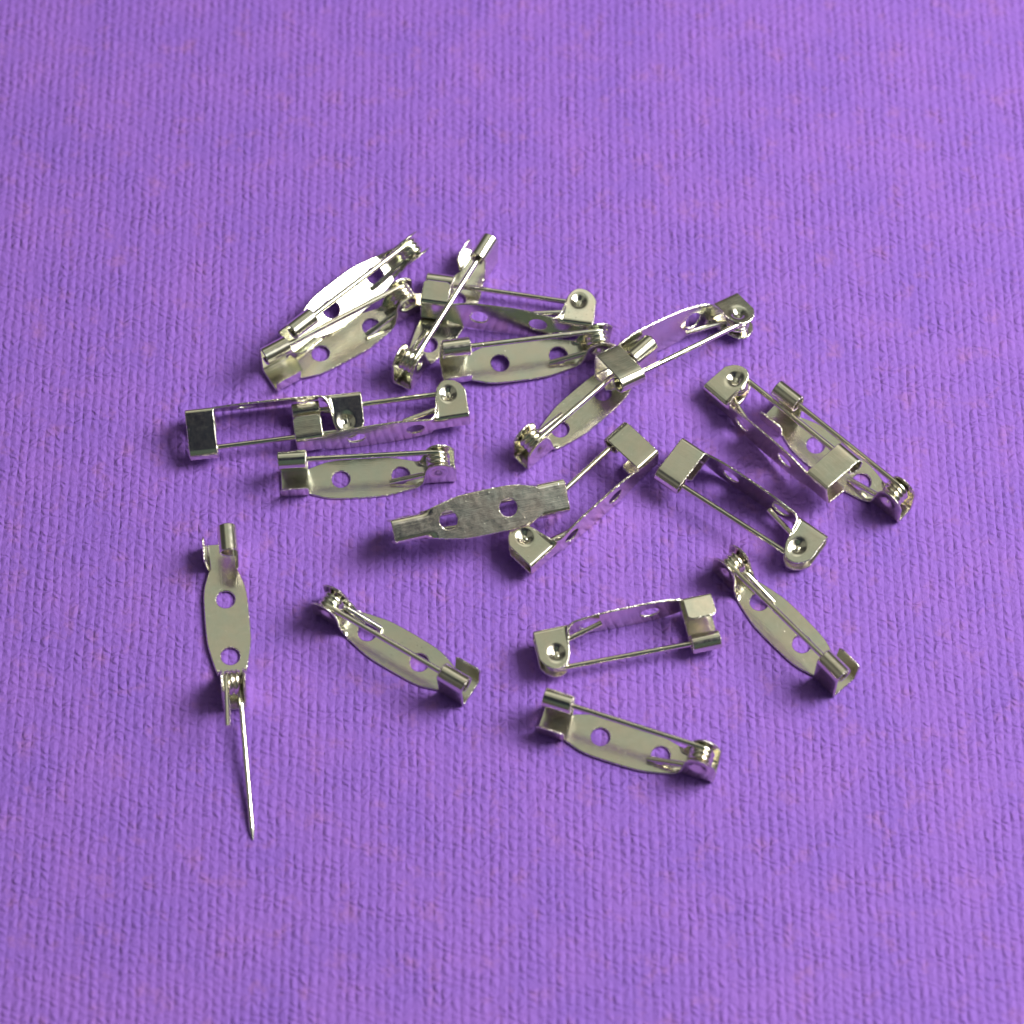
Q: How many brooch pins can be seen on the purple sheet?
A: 20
